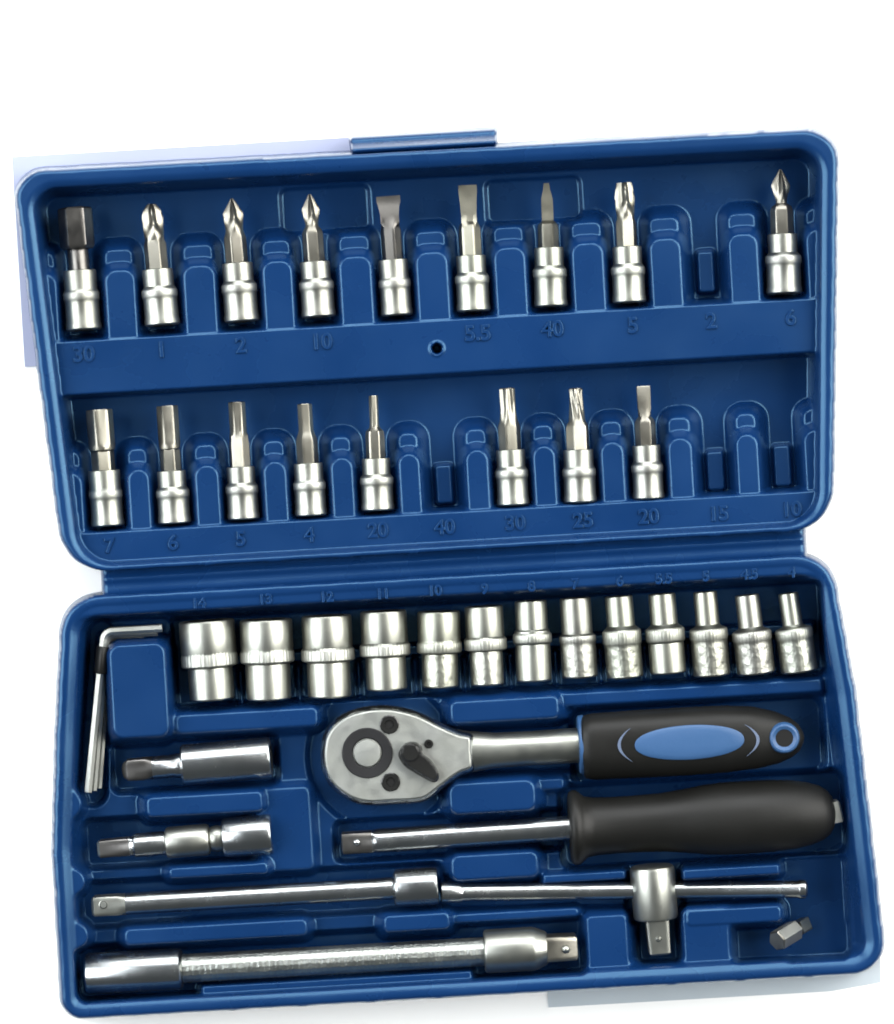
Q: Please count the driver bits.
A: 17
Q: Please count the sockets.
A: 13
